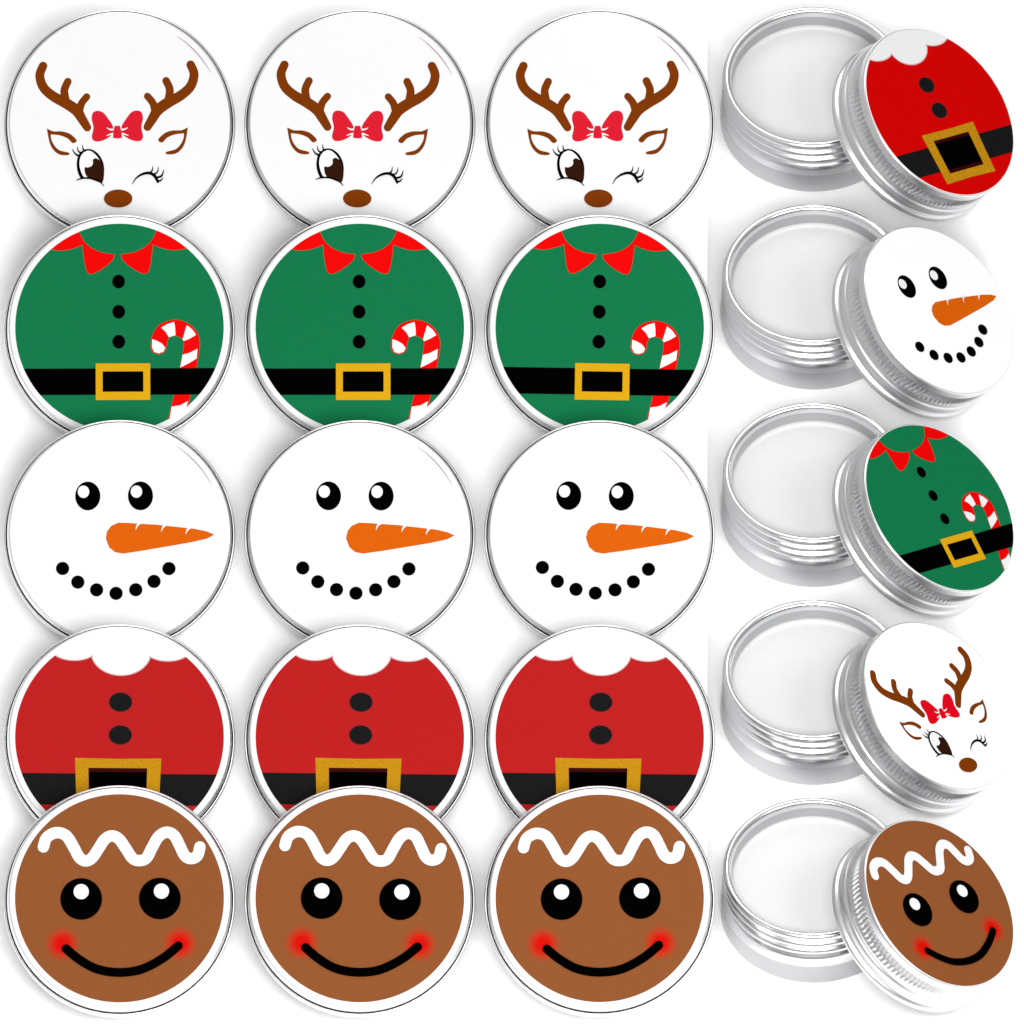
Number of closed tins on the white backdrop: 15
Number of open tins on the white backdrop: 5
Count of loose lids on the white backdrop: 5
